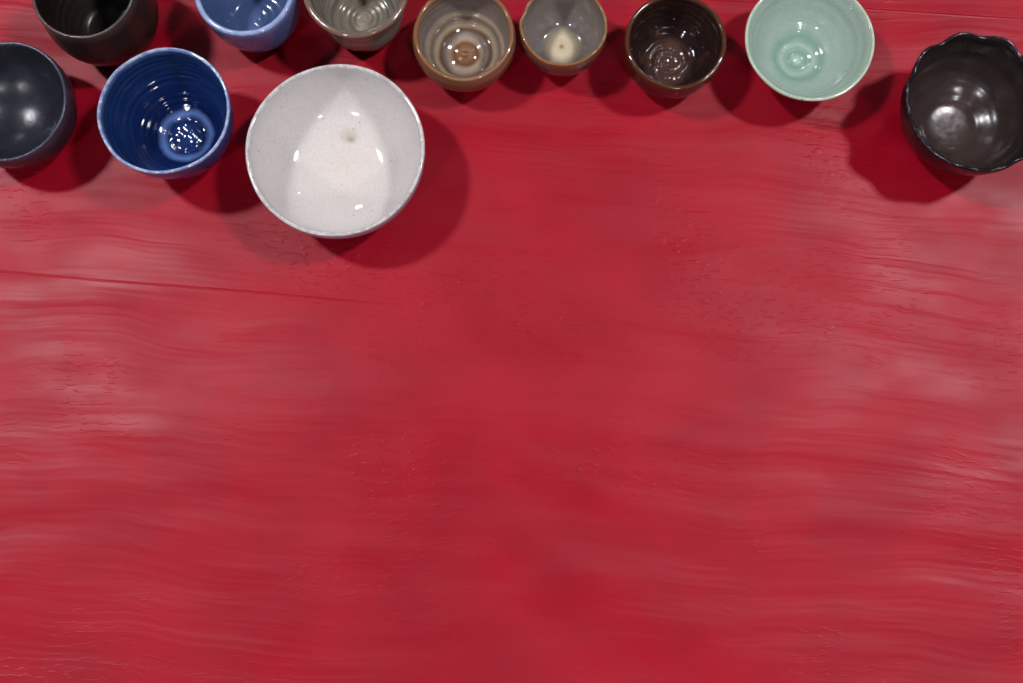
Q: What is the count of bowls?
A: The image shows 11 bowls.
